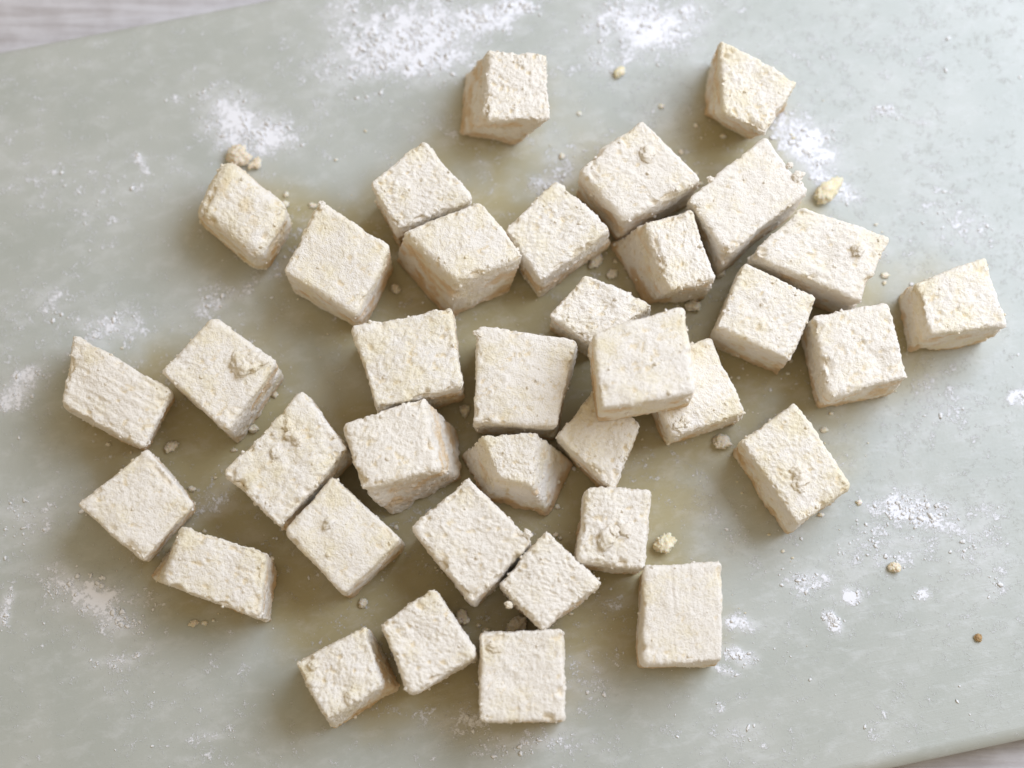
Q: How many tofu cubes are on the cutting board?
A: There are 36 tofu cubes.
